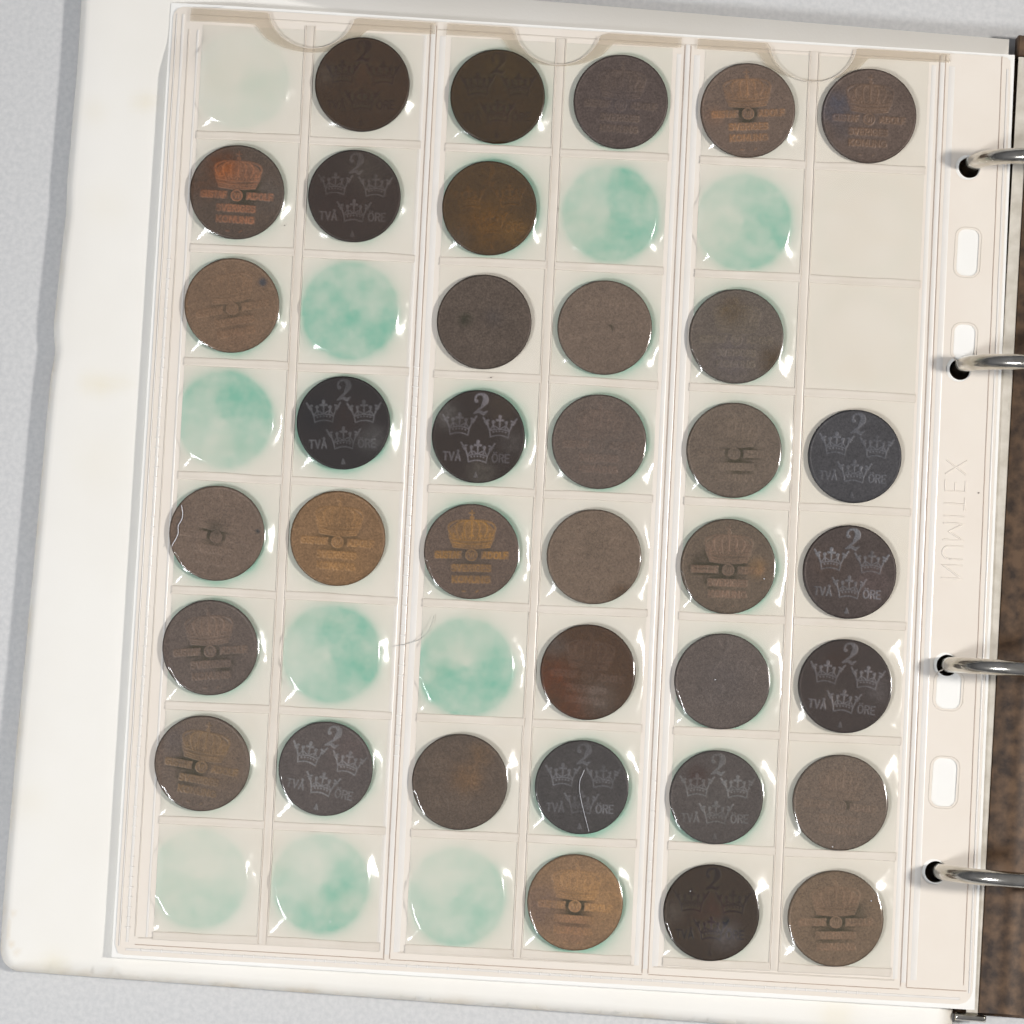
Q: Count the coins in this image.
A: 36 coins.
